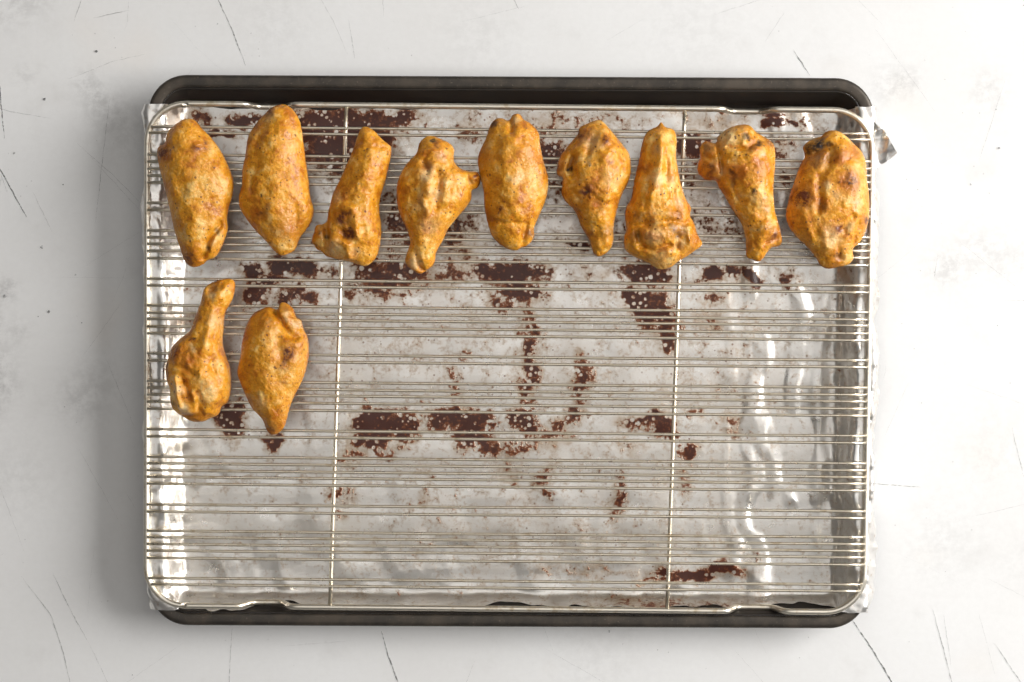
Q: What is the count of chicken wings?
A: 11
